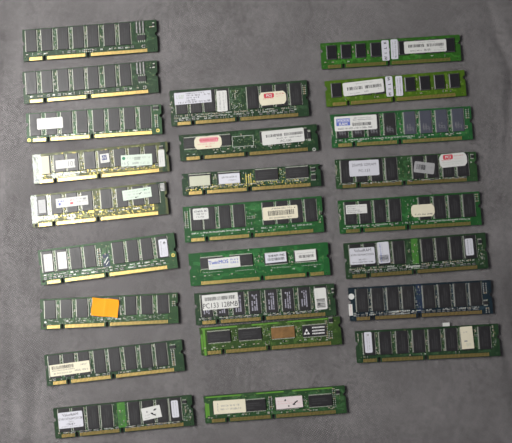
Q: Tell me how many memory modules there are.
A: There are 25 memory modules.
